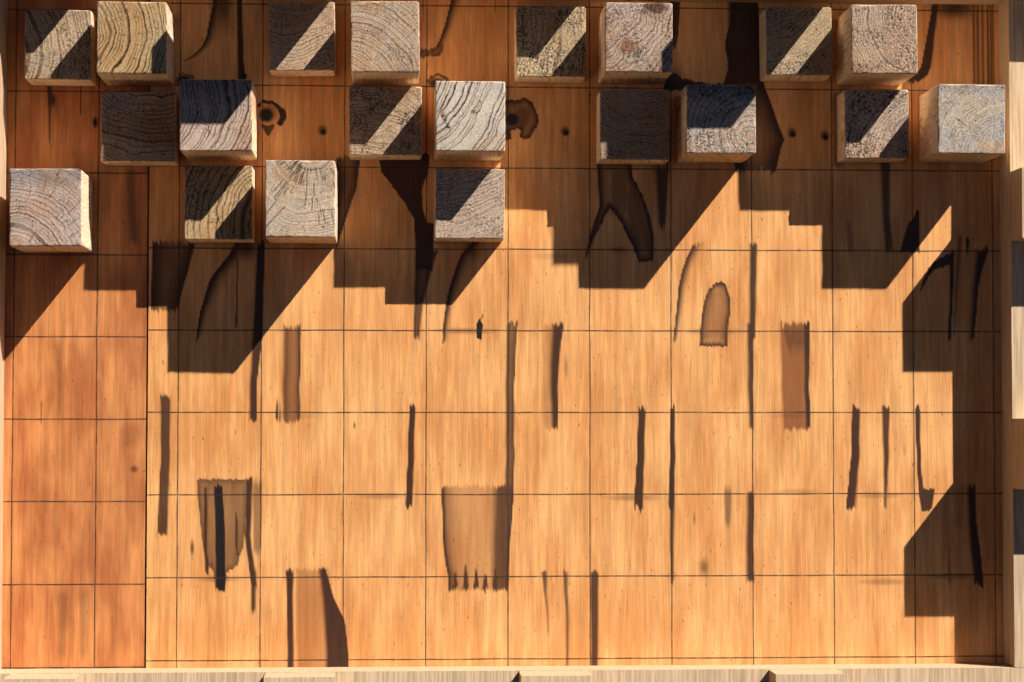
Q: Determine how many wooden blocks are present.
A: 20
